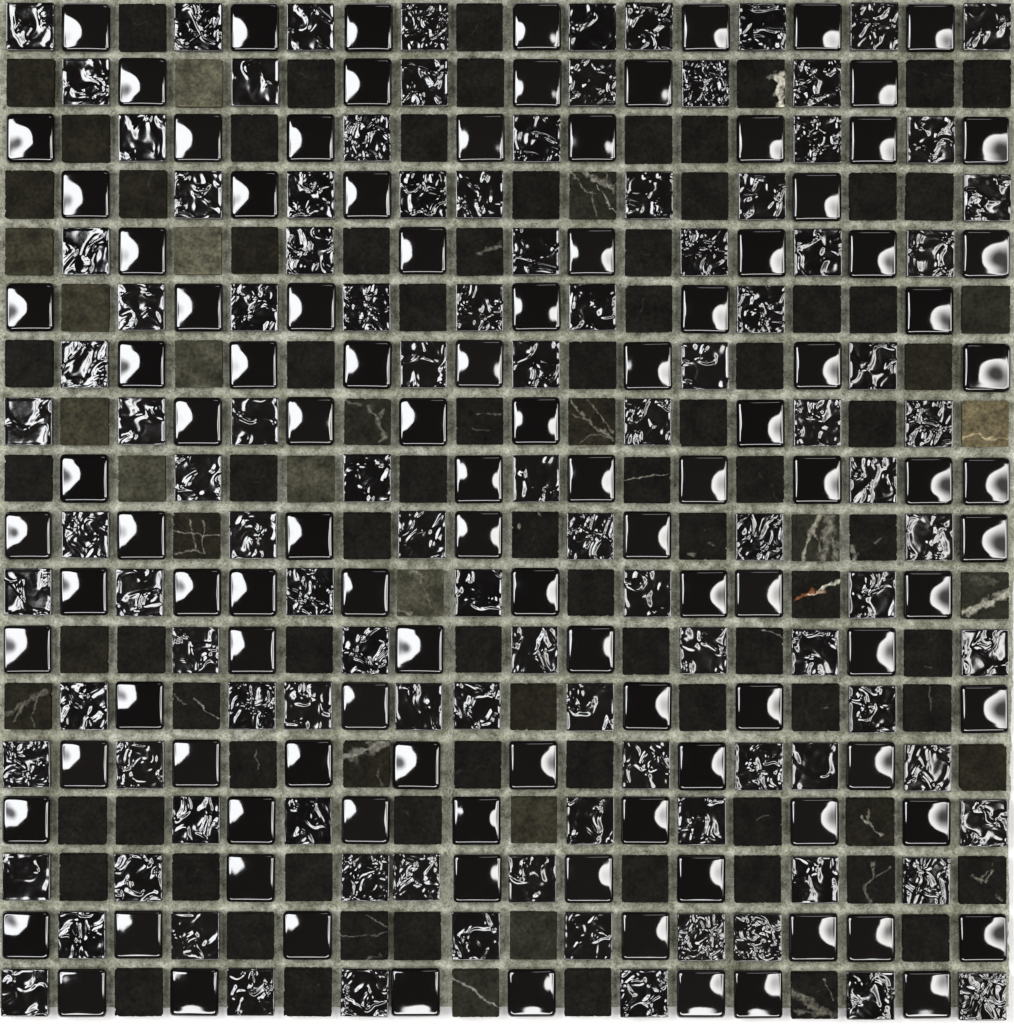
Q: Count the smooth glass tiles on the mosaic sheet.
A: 111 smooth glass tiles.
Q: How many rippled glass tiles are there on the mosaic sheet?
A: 109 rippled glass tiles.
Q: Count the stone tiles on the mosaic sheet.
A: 104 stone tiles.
